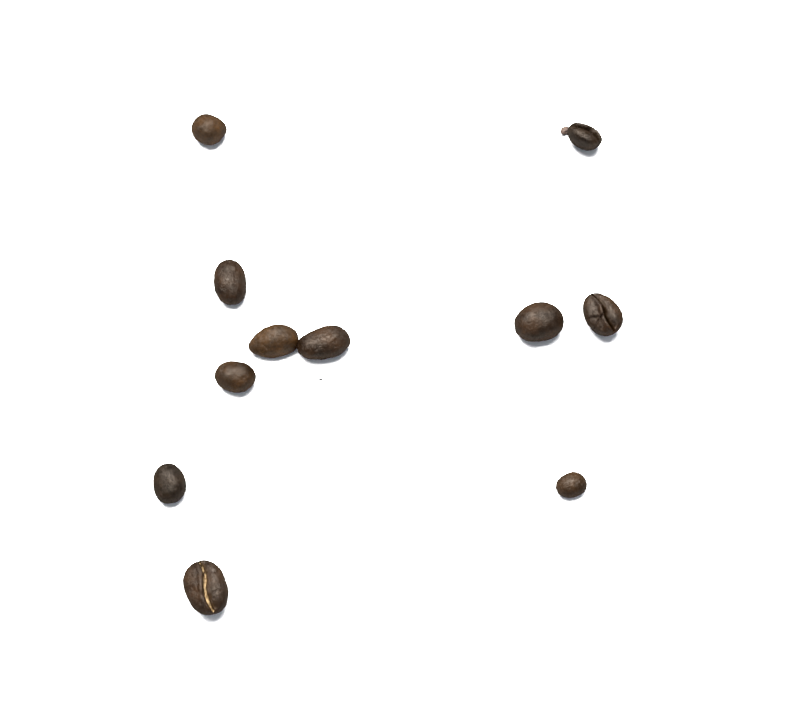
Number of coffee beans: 11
